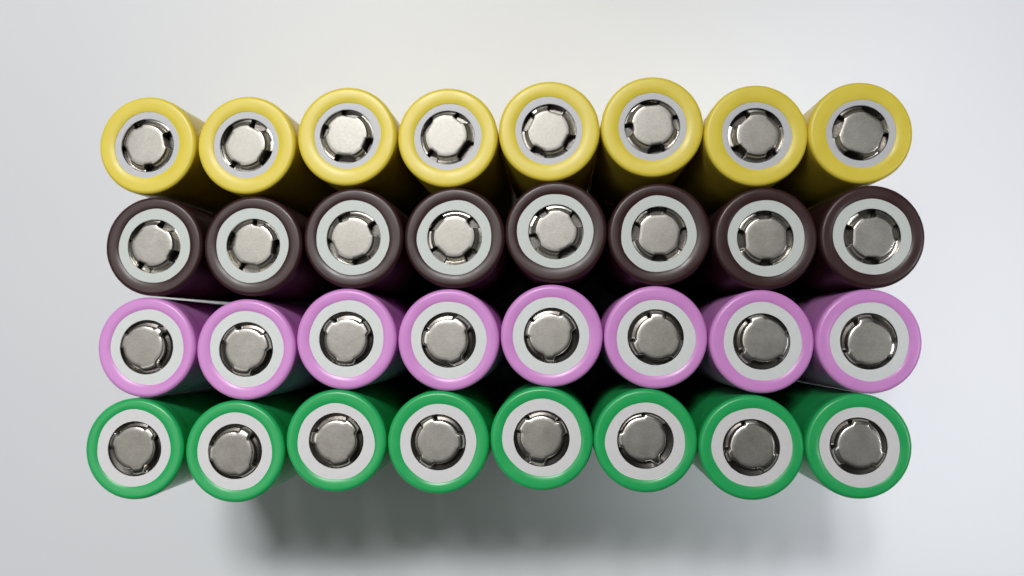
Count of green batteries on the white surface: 8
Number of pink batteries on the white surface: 8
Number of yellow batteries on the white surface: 8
